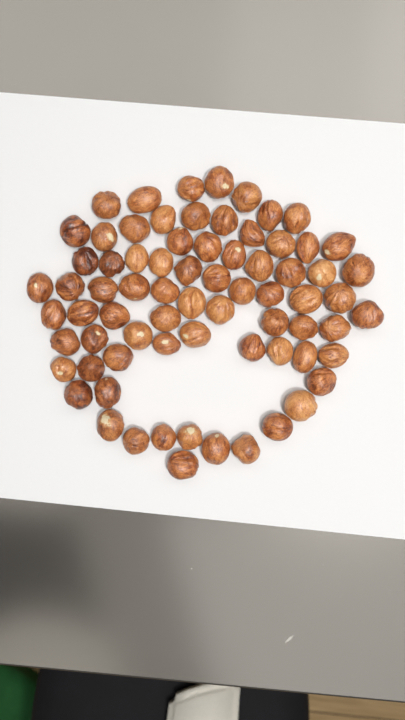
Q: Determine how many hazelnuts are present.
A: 73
